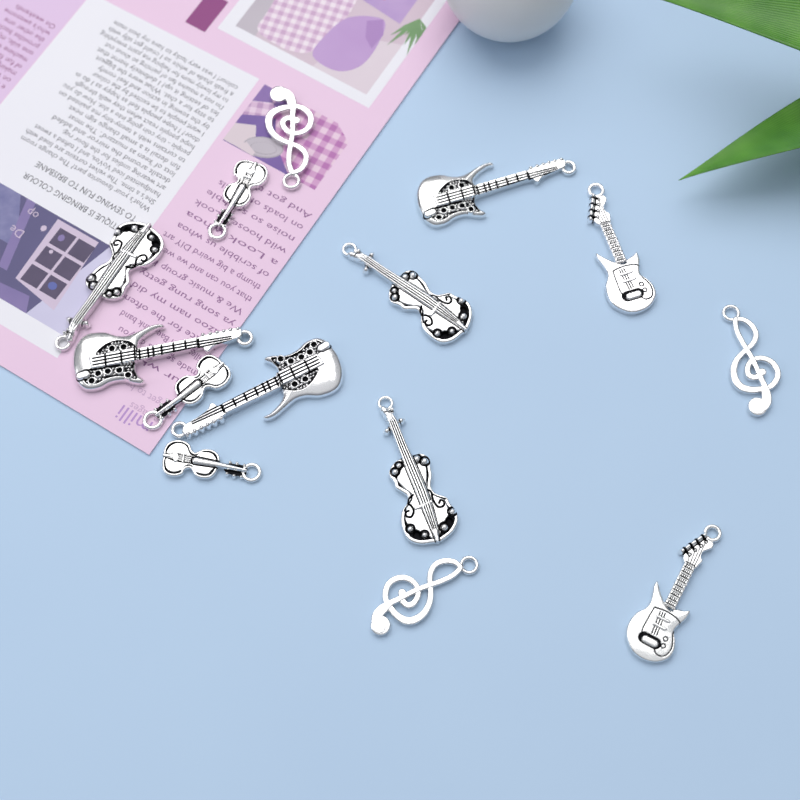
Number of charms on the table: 14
